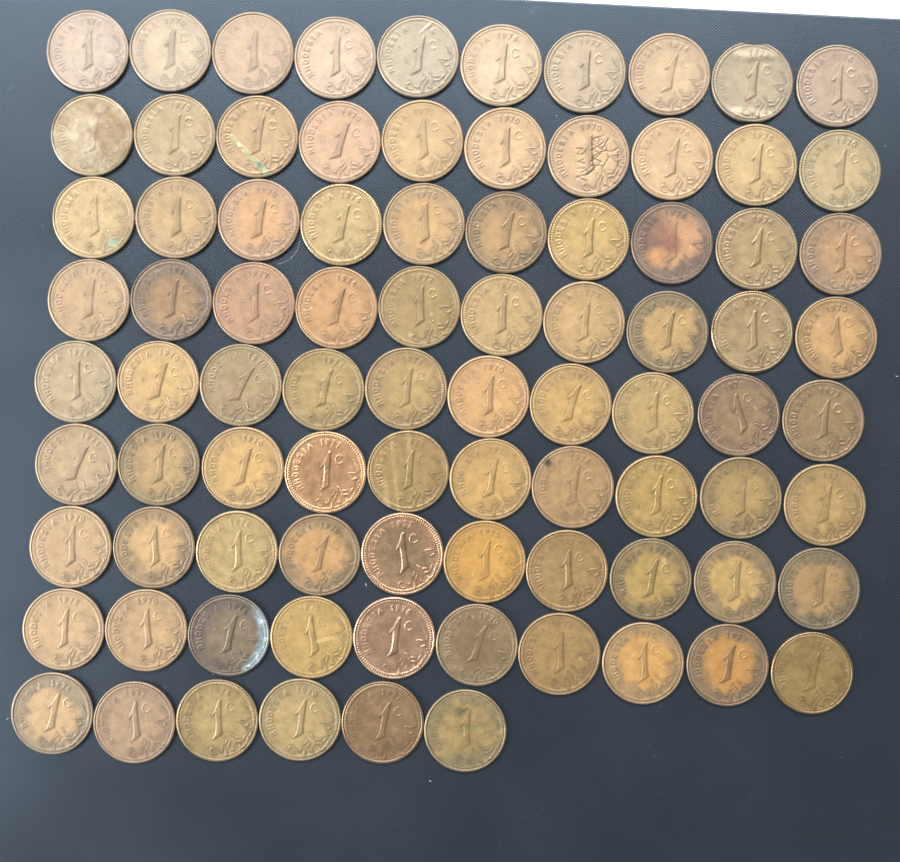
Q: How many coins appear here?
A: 86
